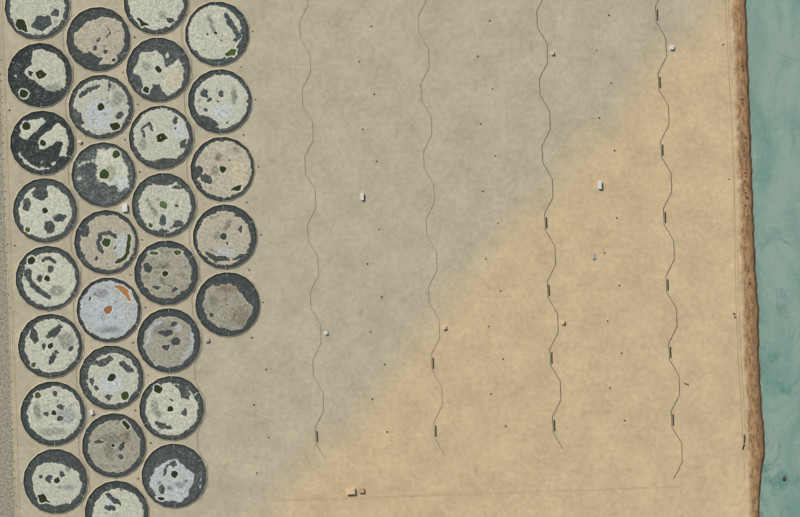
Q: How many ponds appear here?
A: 29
